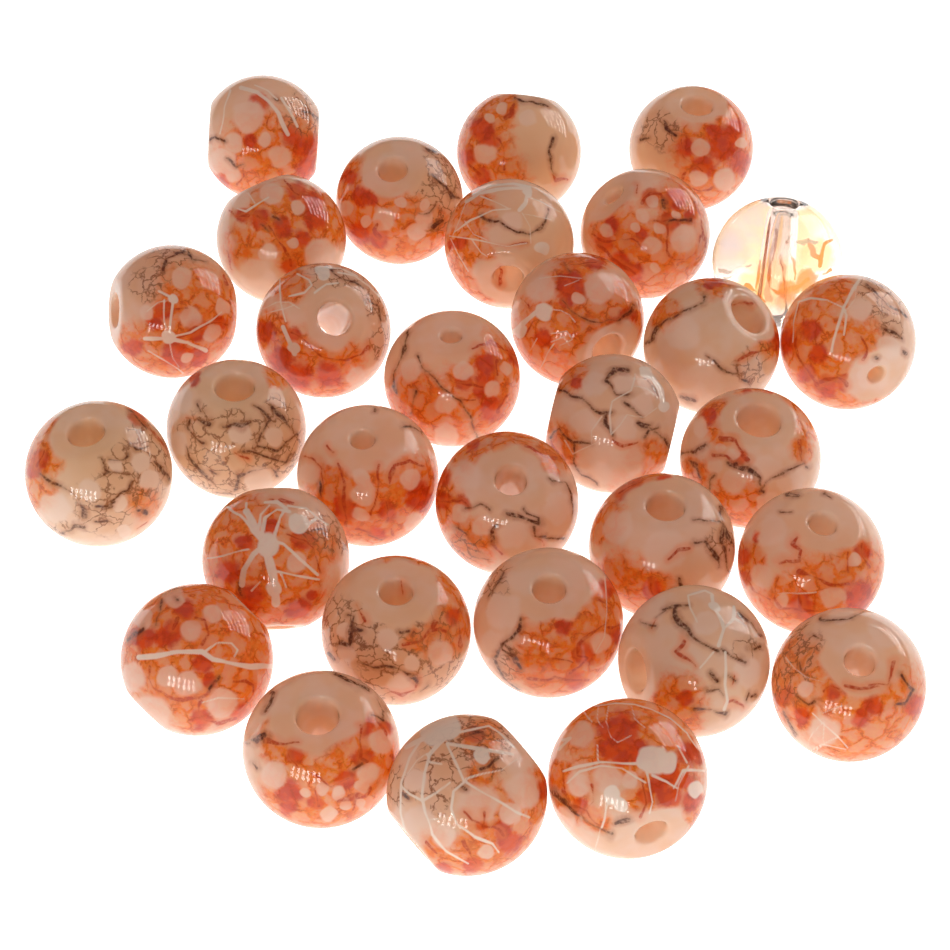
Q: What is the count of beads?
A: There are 31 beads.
